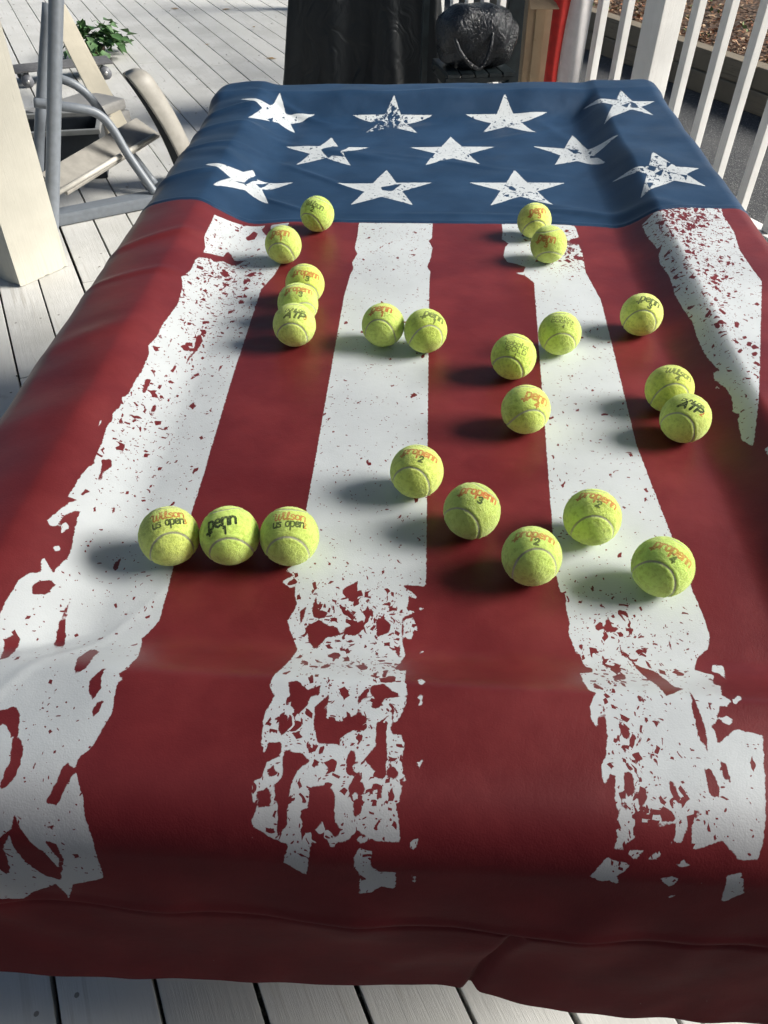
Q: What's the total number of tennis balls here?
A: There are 23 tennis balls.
